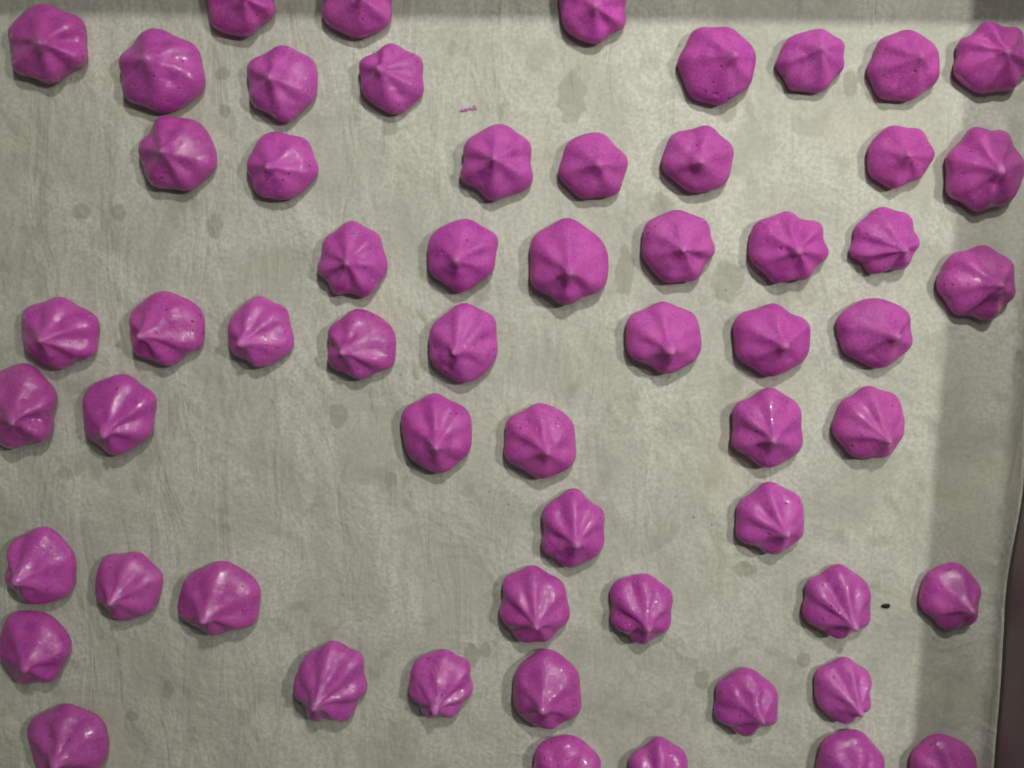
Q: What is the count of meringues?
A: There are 59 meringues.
